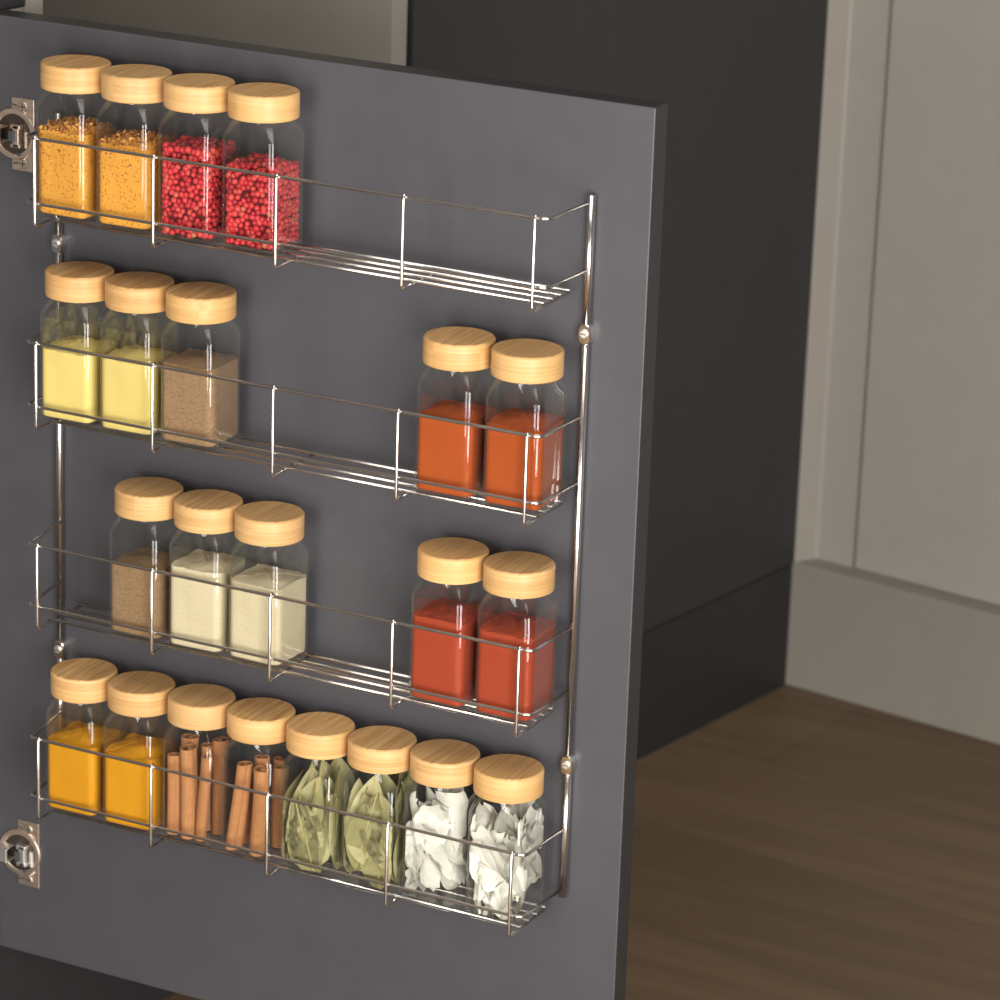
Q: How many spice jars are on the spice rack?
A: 22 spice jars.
